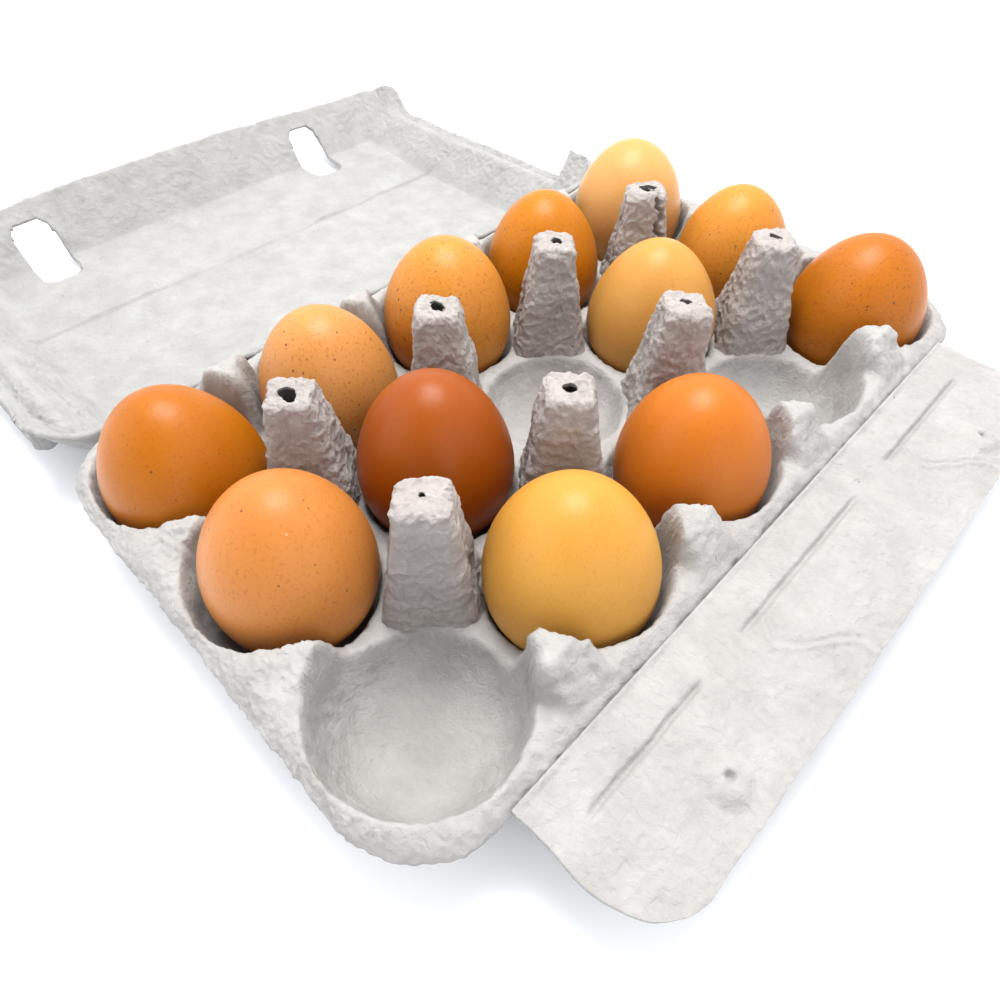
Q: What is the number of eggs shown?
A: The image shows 12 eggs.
